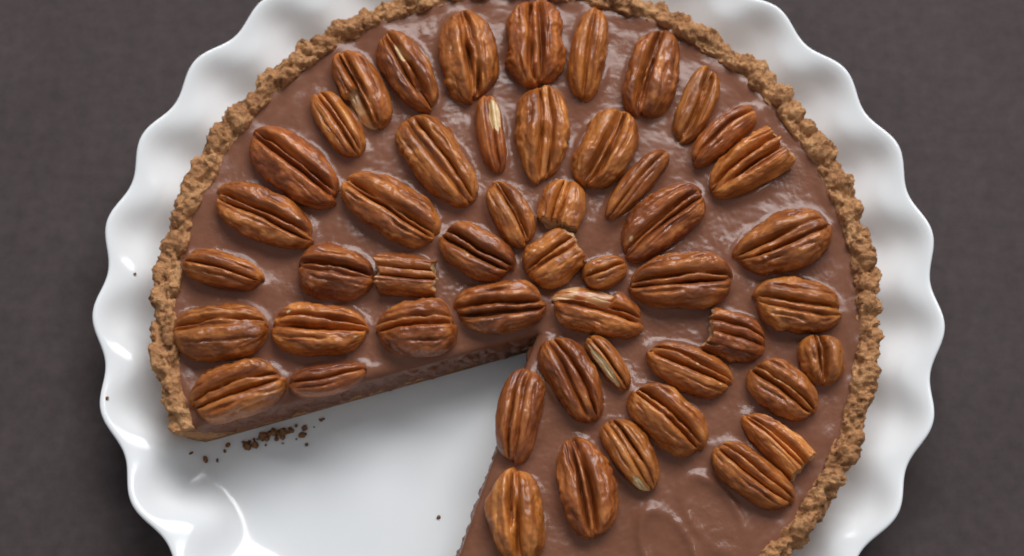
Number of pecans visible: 50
